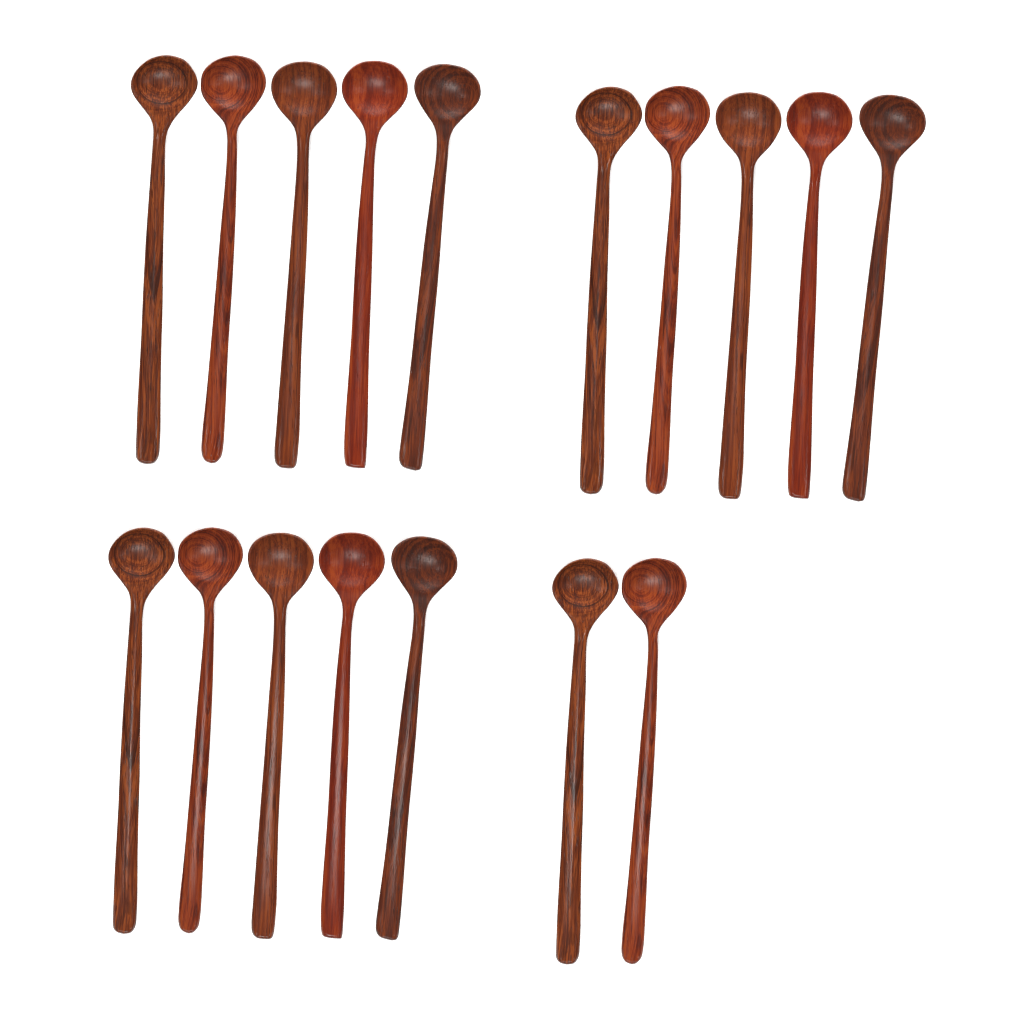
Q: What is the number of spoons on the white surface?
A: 17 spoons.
